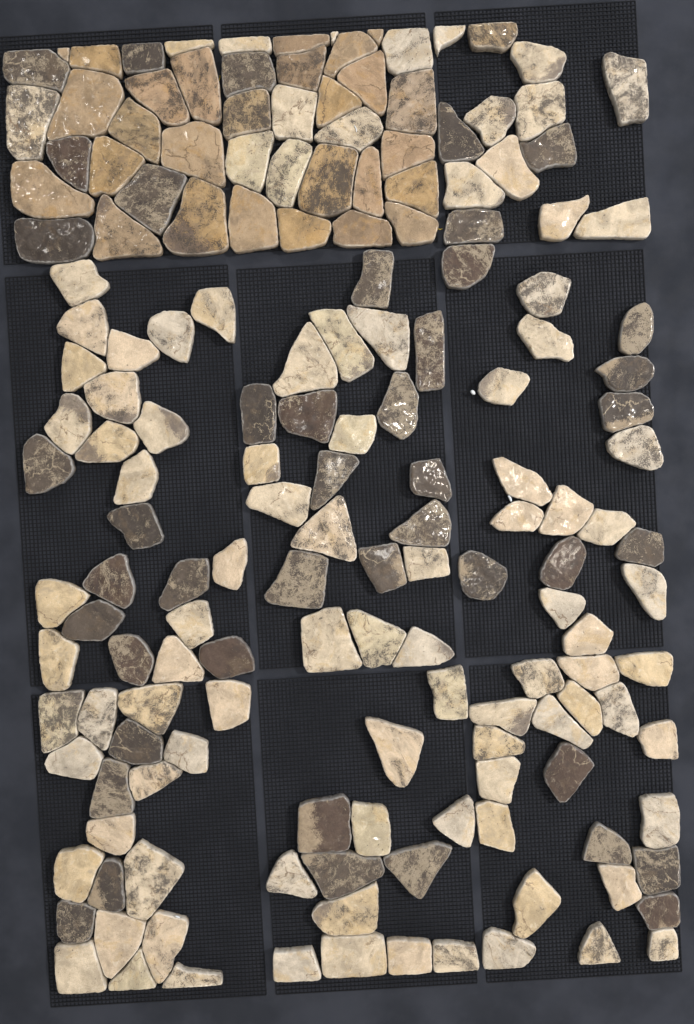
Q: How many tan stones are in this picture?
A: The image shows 28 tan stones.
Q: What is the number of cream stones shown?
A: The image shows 98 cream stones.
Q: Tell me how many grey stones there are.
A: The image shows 44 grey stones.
